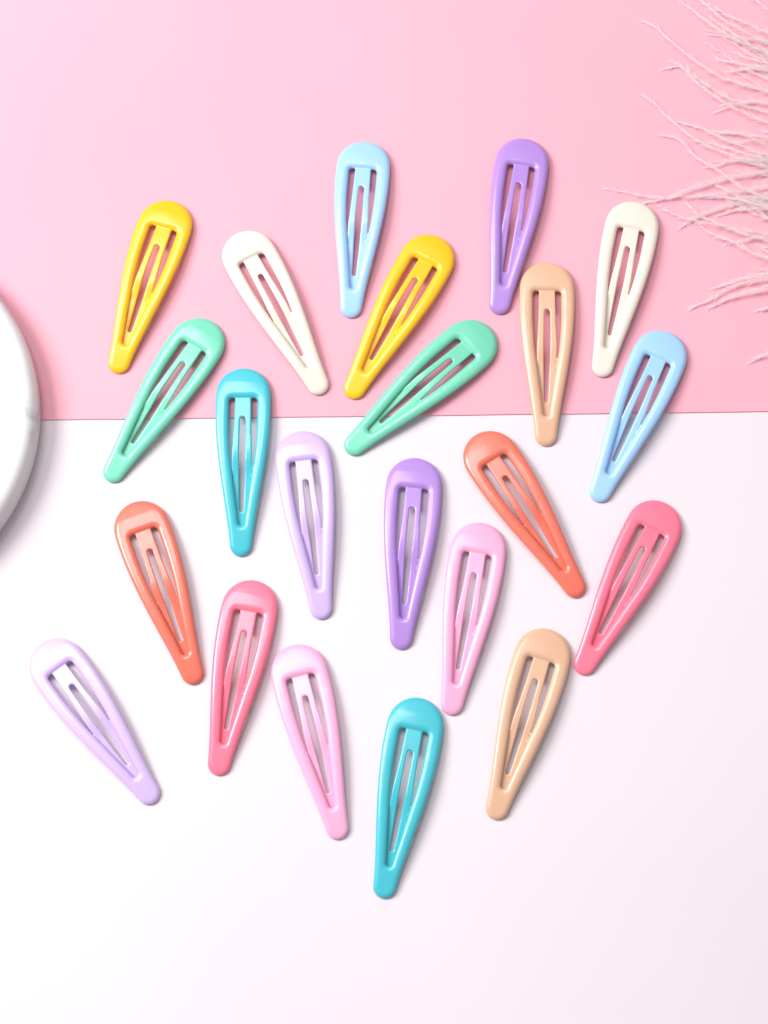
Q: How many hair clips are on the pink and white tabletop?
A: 22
